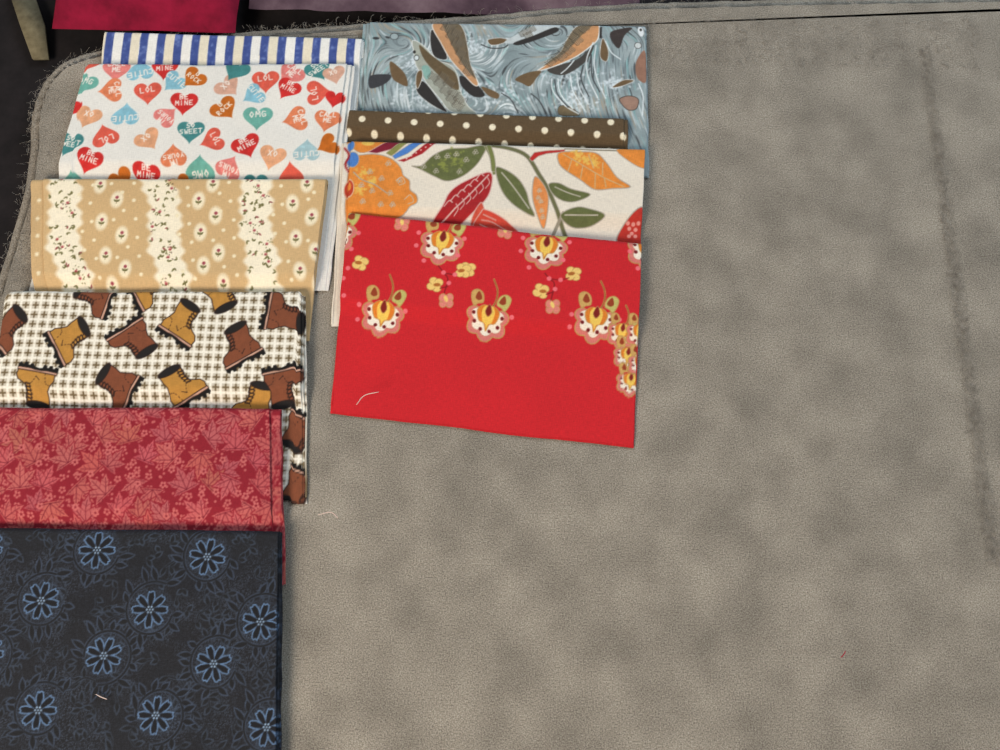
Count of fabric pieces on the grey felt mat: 10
